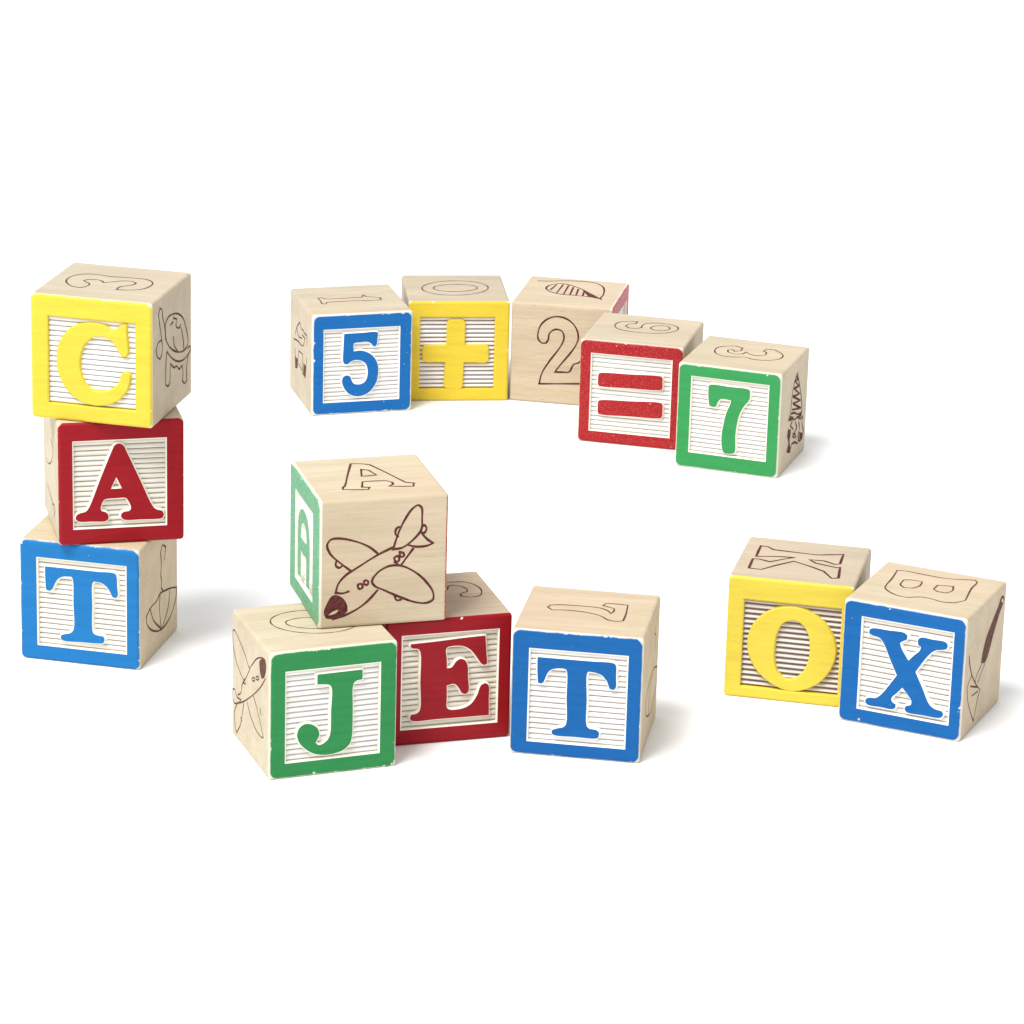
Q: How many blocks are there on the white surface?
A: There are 14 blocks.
